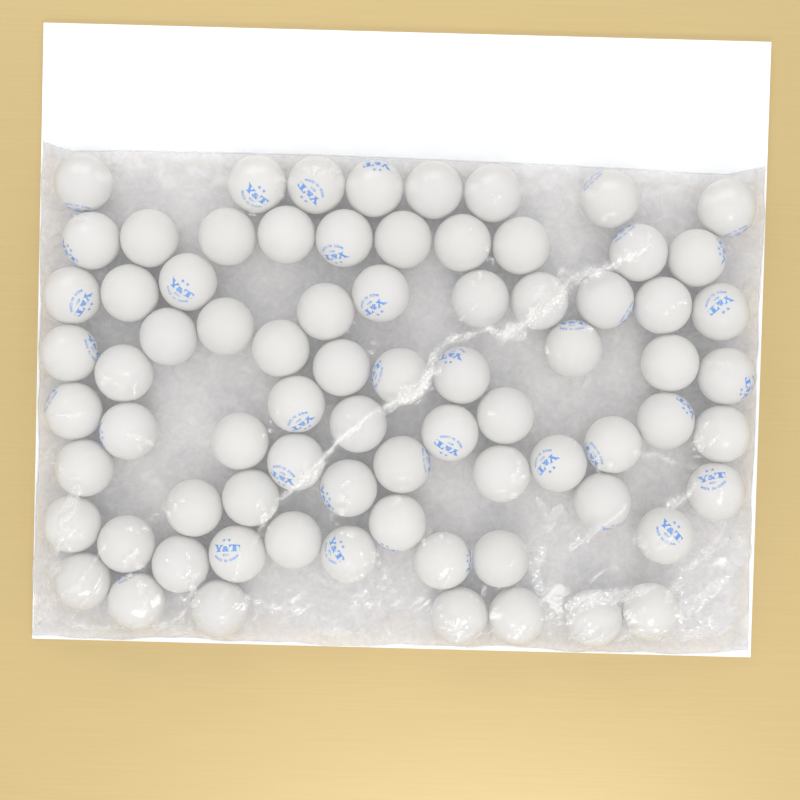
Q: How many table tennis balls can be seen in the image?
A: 76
